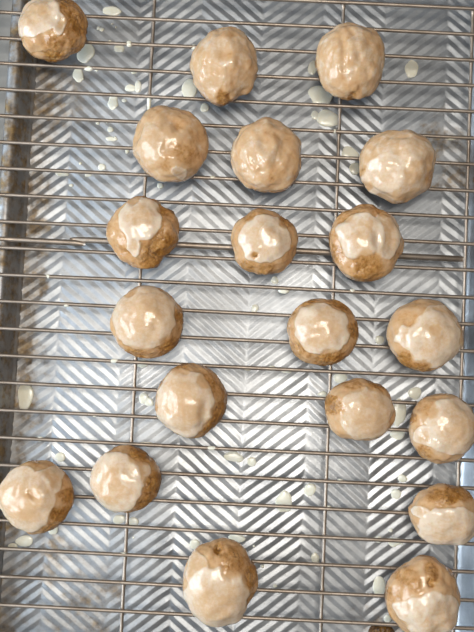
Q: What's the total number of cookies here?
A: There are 20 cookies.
